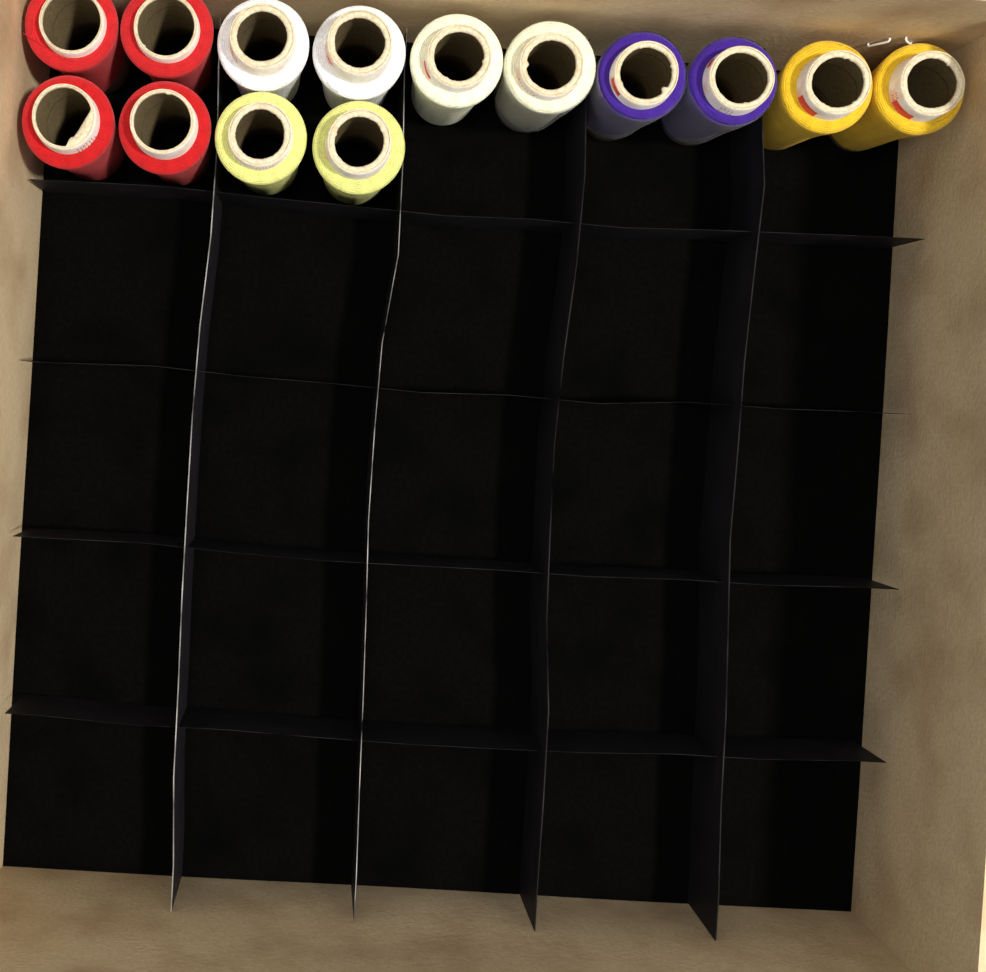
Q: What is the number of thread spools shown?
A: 14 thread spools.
